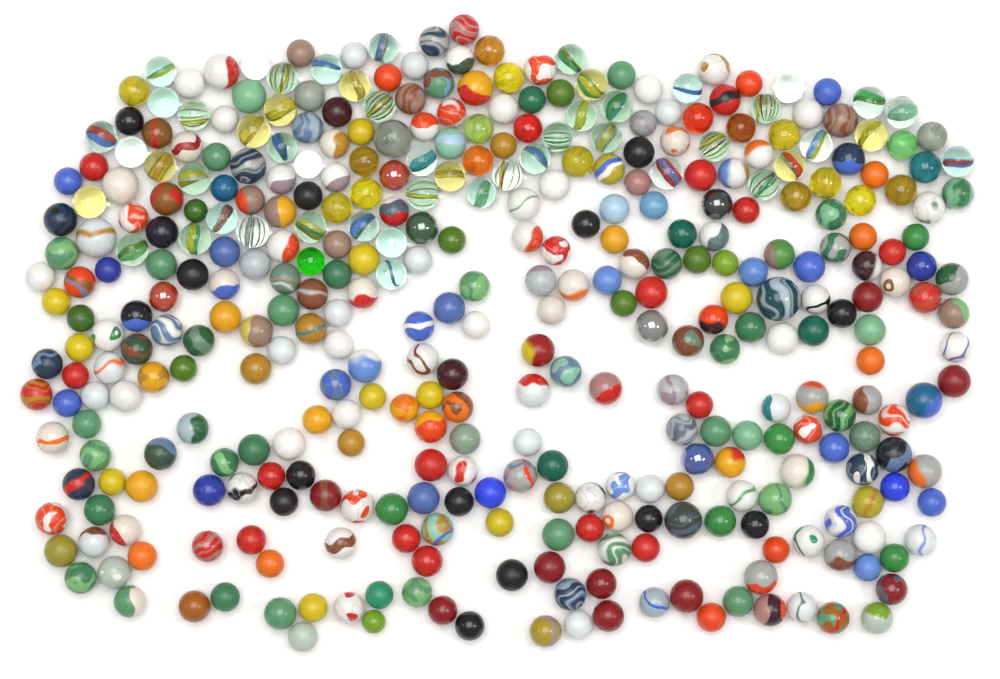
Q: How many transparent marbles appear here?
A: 72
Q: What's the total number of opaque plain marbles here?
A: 162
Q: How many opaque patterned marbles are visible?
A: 146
